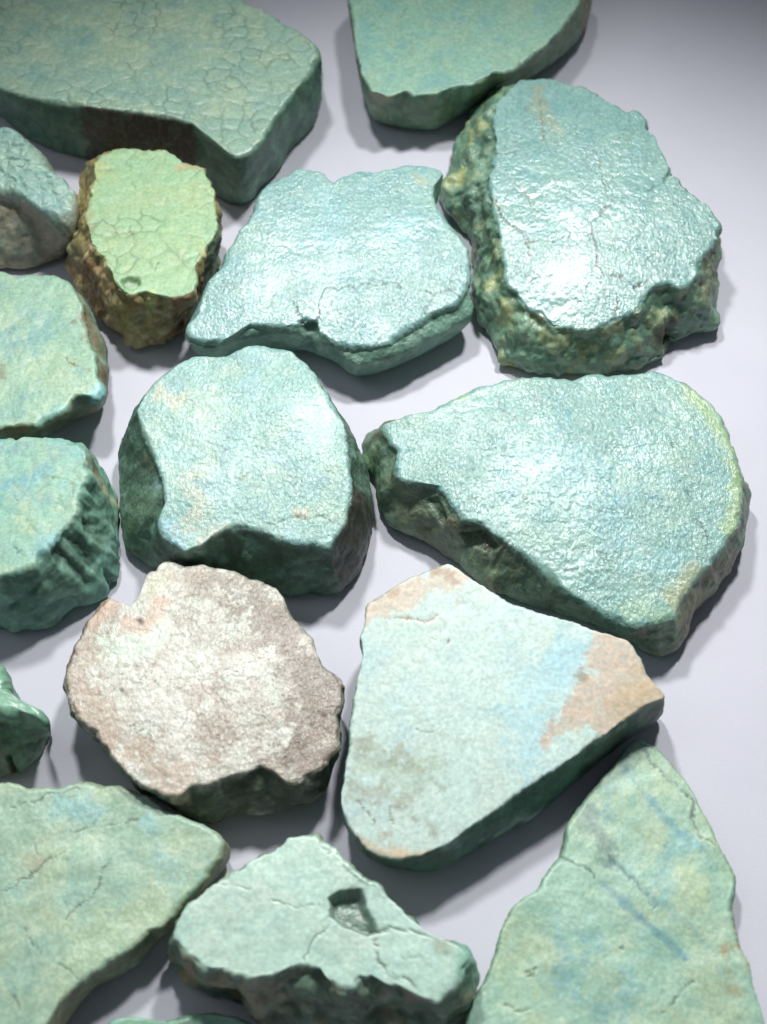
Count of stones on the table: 17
